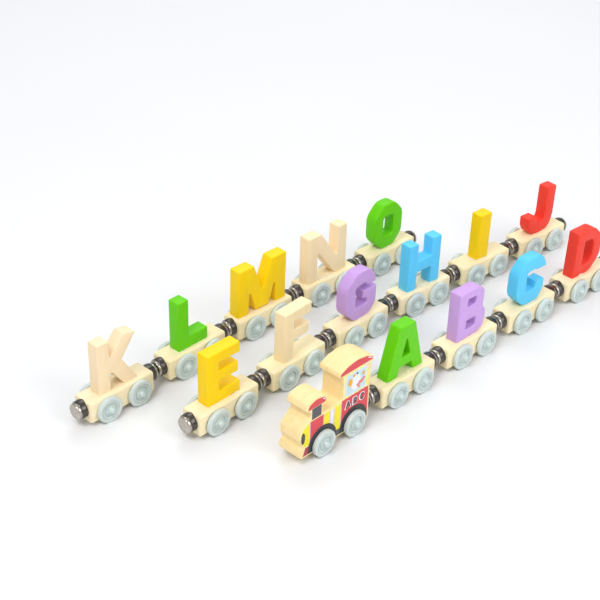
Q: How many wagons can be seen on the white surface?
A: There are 15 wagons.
